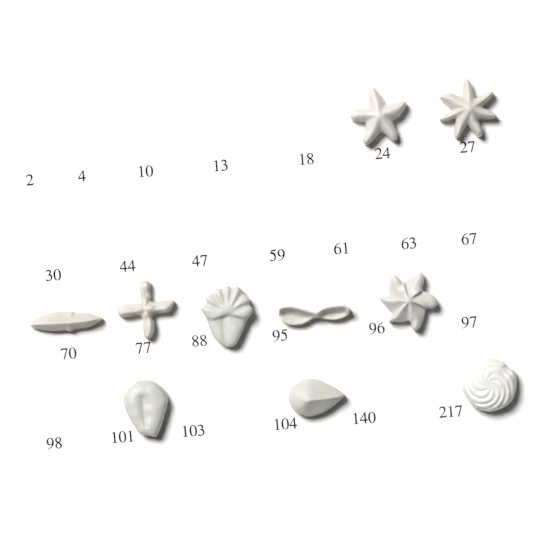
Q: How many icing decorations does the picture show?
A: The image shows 10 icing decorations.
